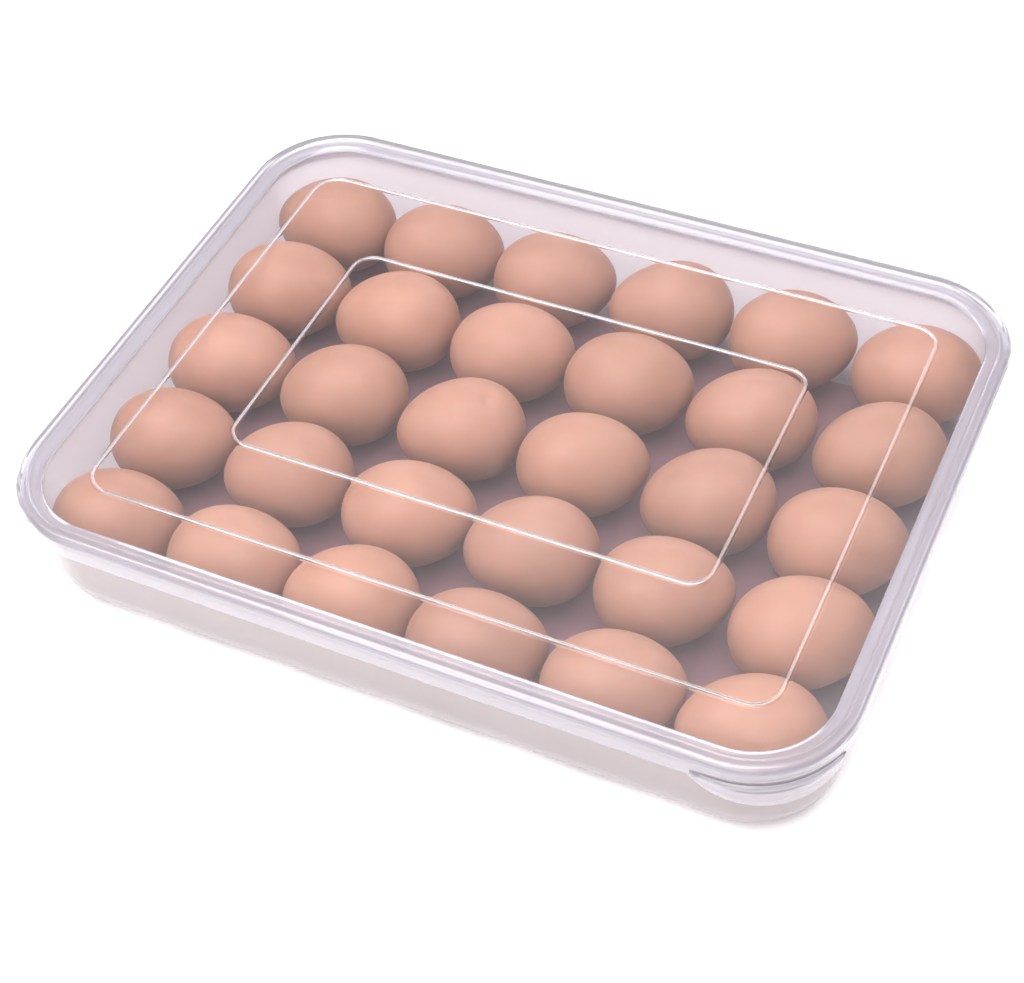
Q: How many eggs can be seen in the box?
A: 30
